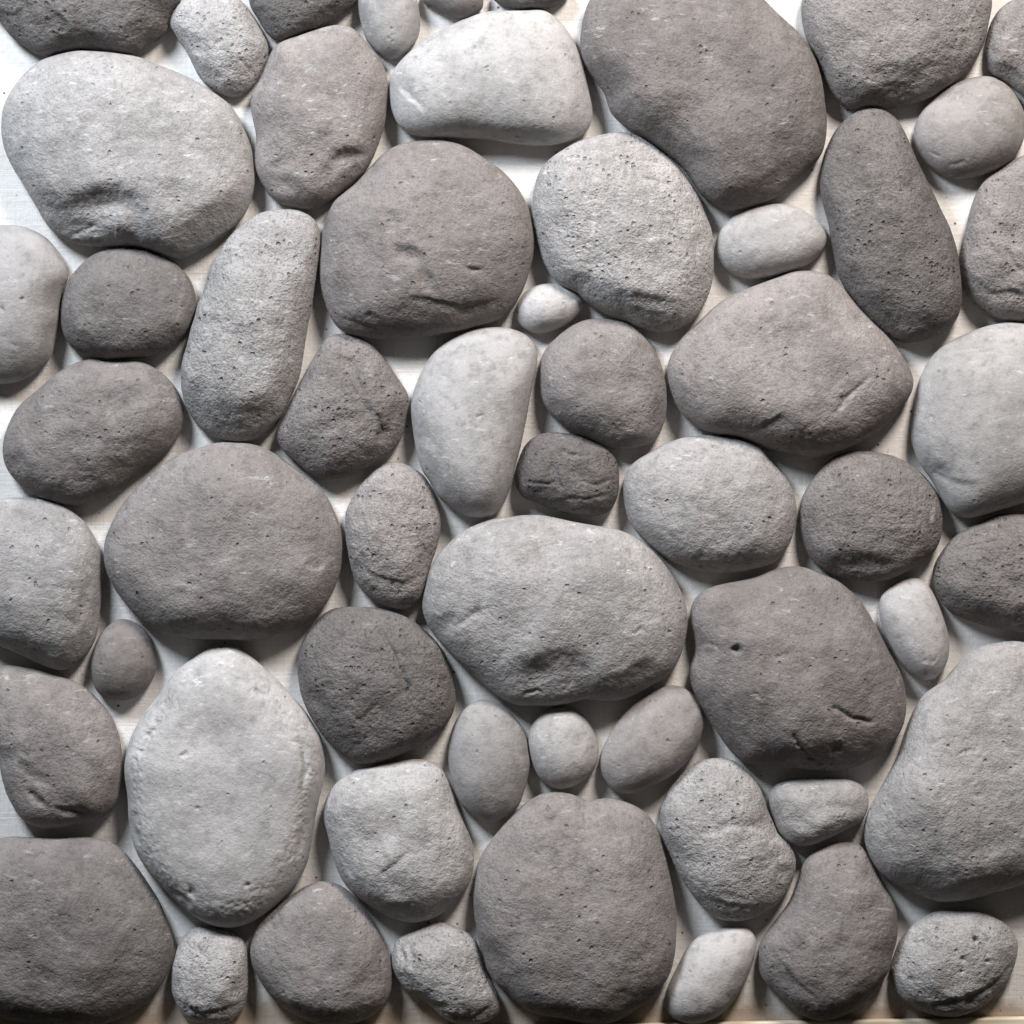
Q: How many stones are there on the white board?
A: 57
